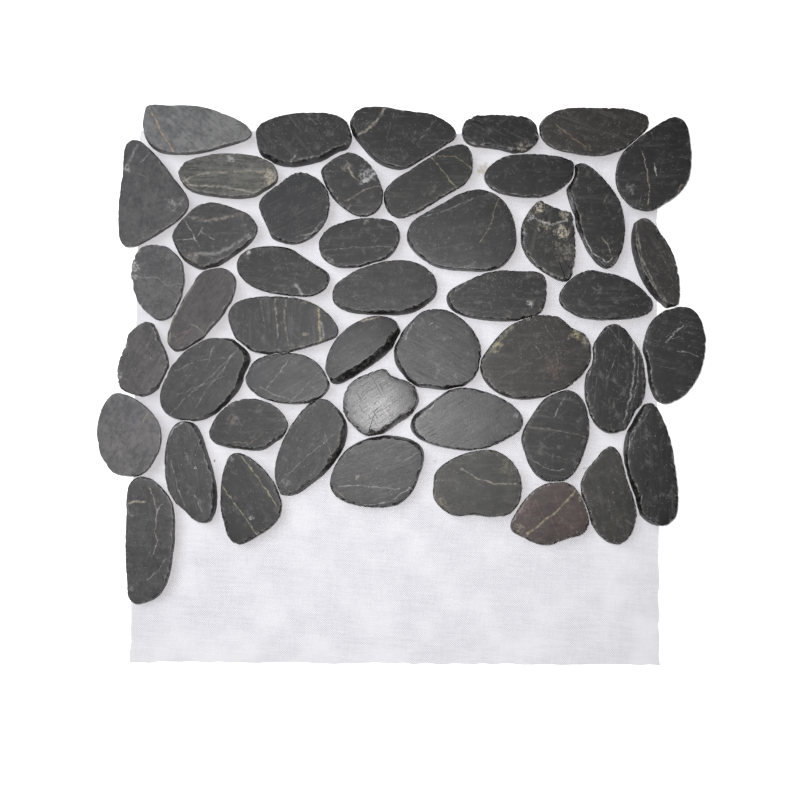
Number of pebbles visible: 47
